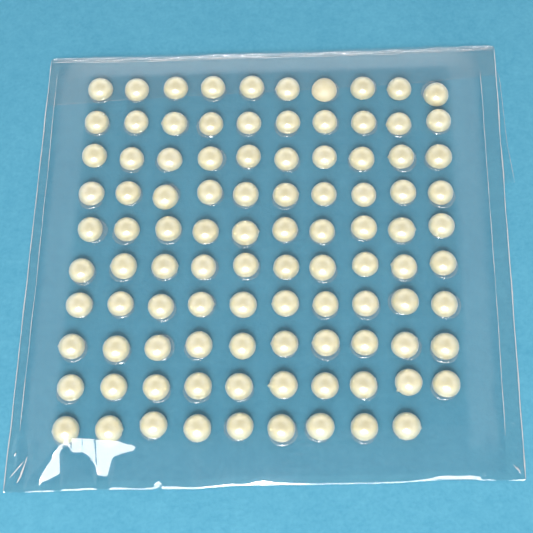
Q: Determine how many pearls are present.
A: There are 99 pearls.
